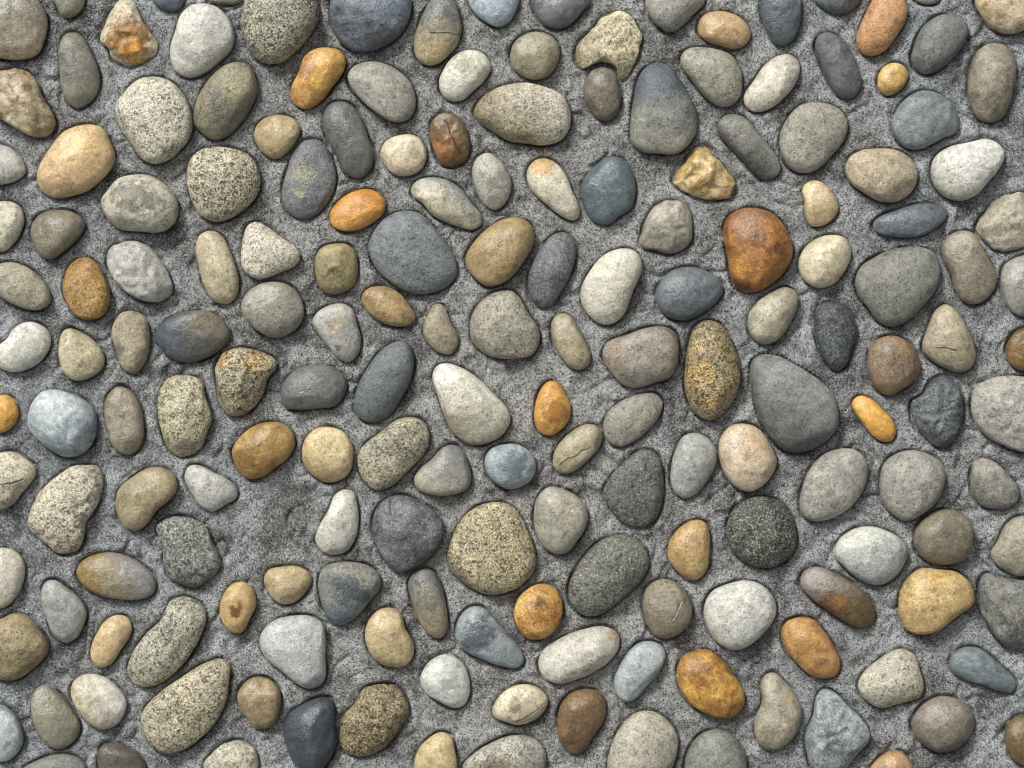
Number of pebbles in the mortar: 183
